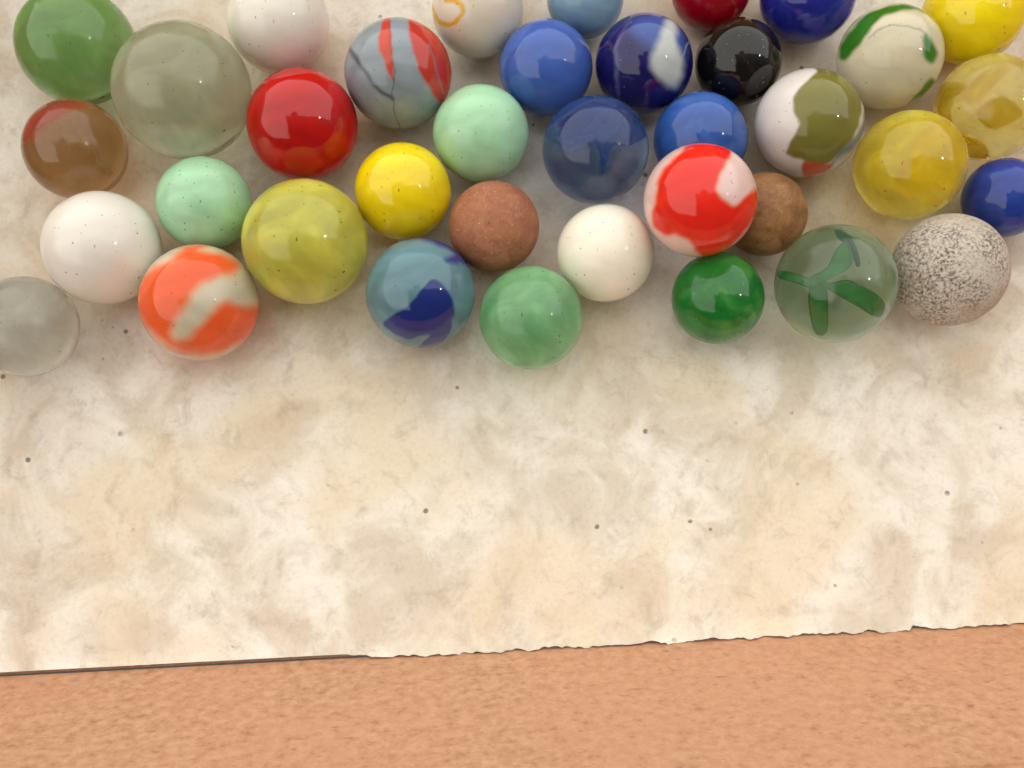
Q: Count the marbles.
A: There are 37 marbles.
